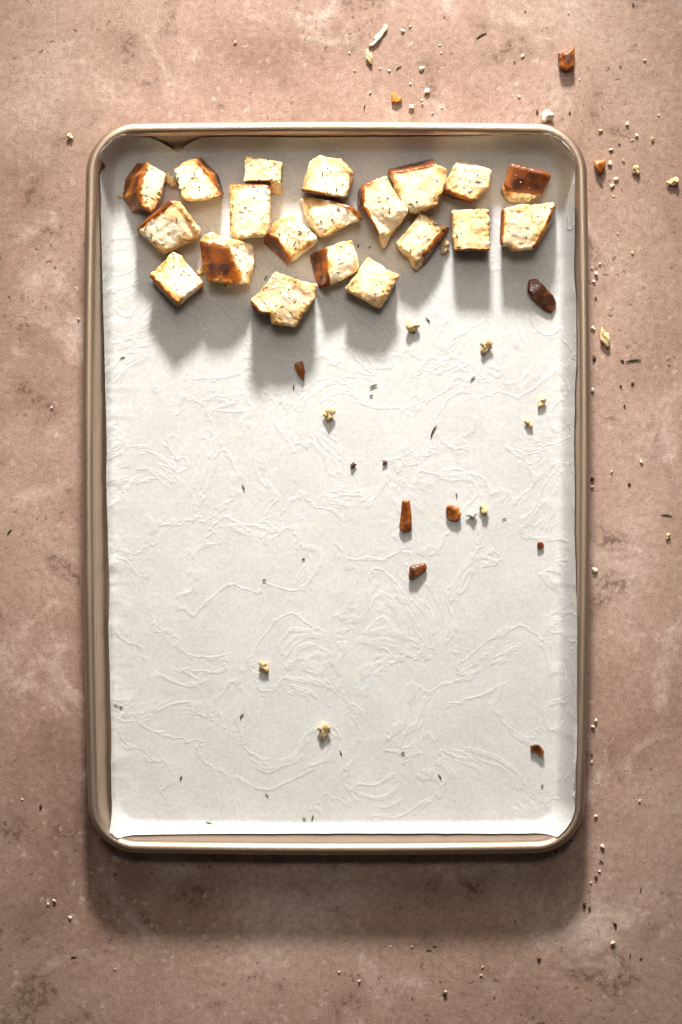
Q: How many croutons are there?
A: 20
